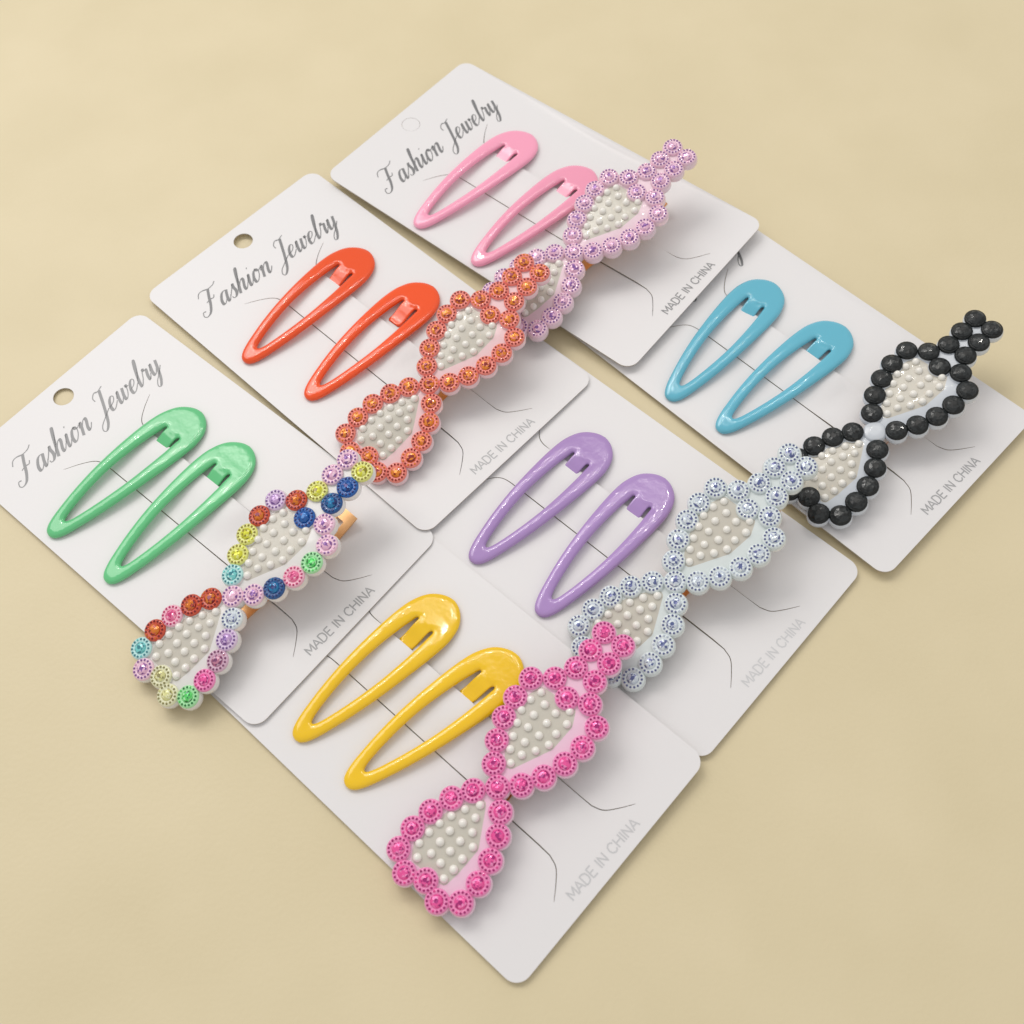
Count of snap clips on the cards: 12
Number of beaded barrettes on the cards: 6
